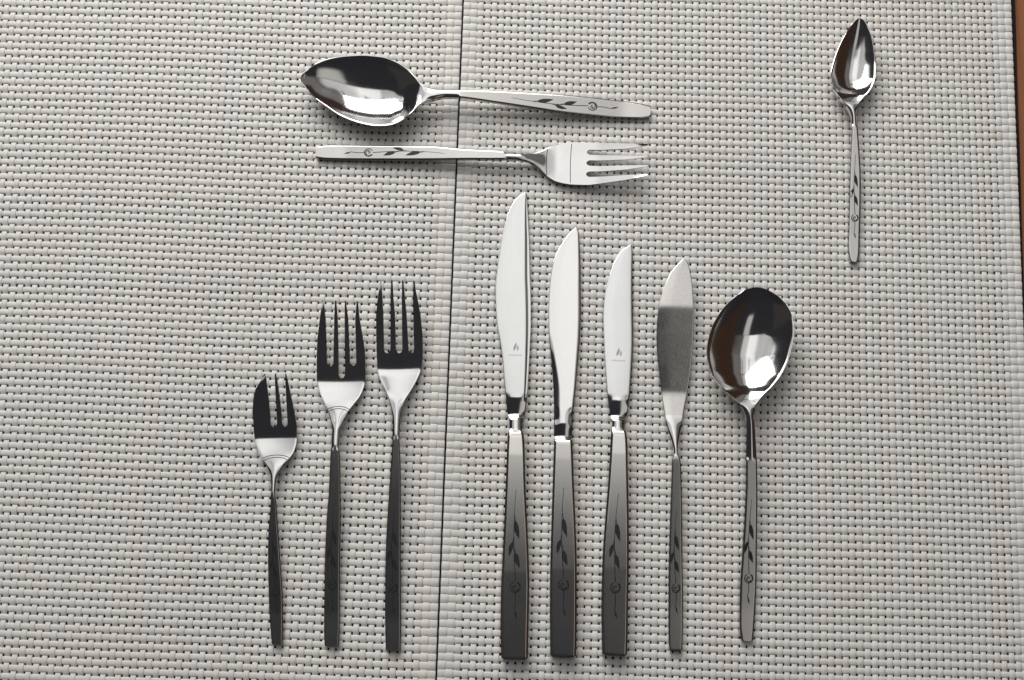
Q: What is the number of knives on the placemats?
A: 4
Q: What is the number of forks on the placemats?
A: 4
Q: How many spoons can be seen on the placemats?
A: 3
